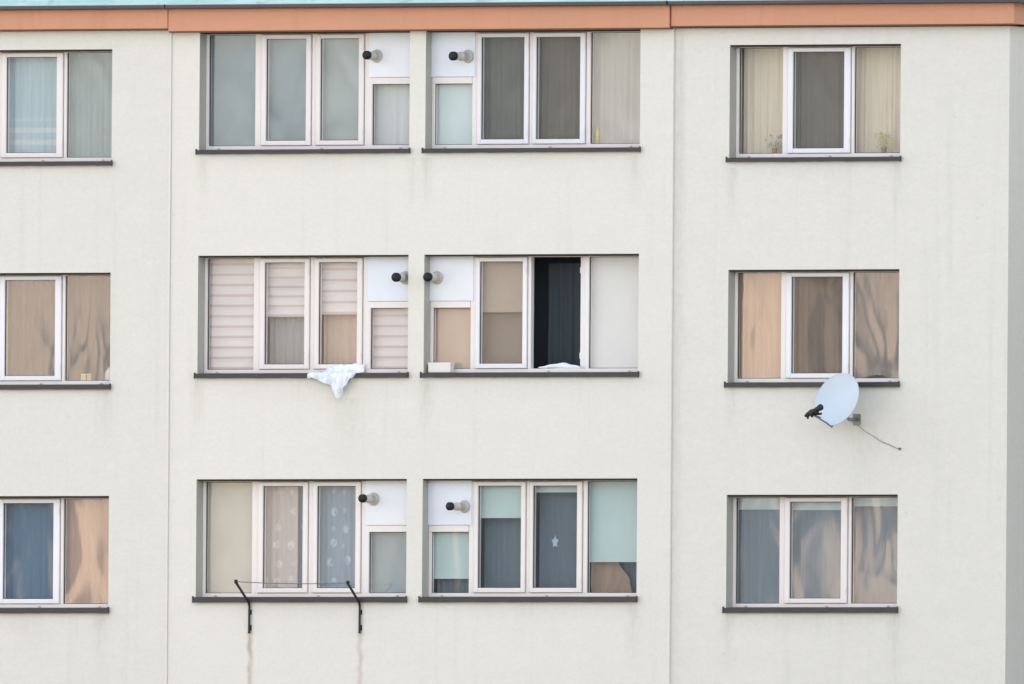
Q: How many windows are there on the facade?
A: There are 12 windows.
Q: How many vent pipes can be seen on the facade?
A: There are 6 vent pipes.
